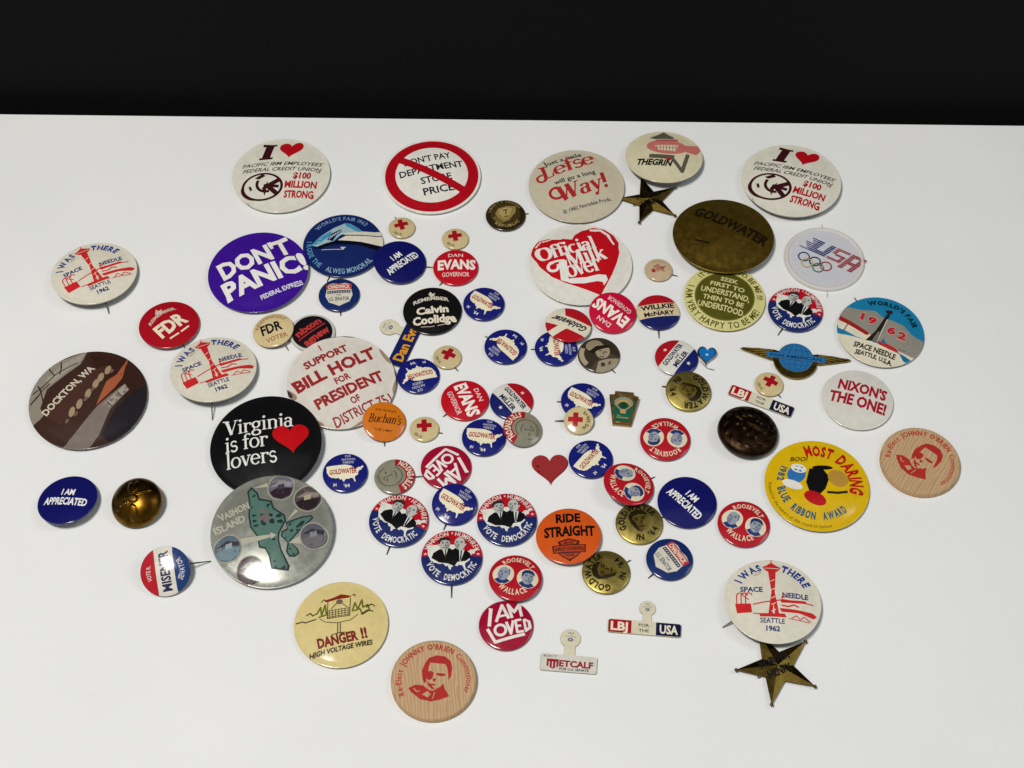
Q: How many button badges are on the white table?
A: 73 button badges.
